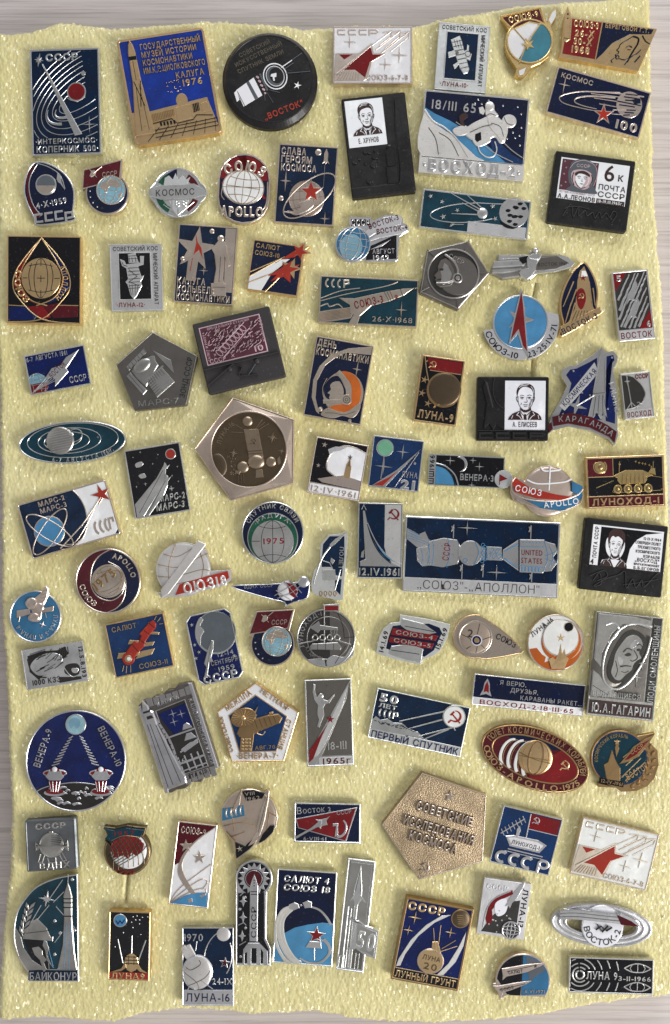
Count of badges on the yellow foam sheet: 90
